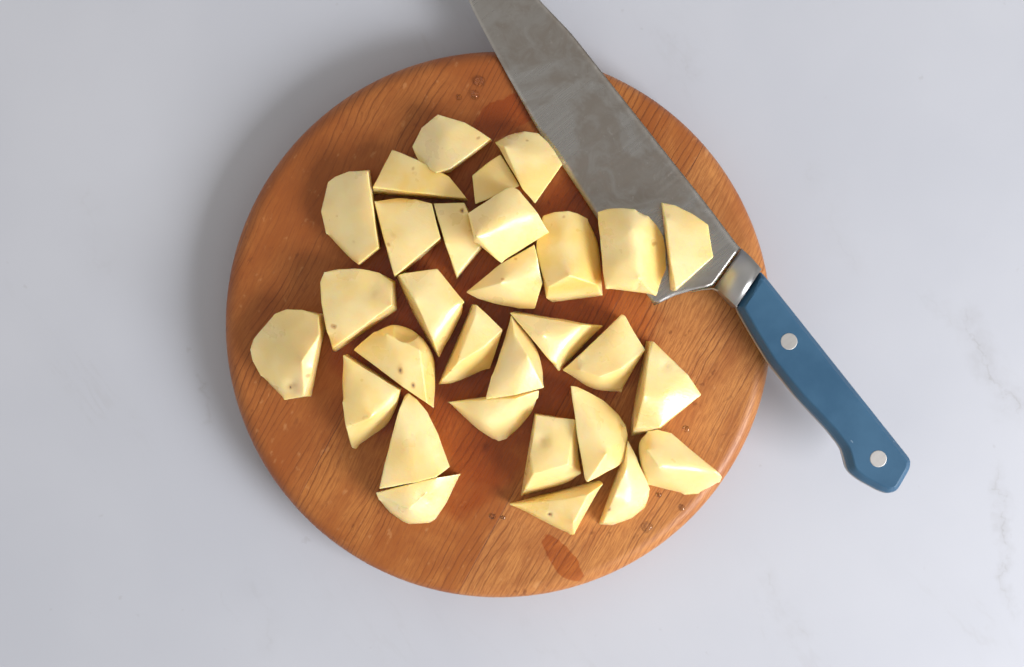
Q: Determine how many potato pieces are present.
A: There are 30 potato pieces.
